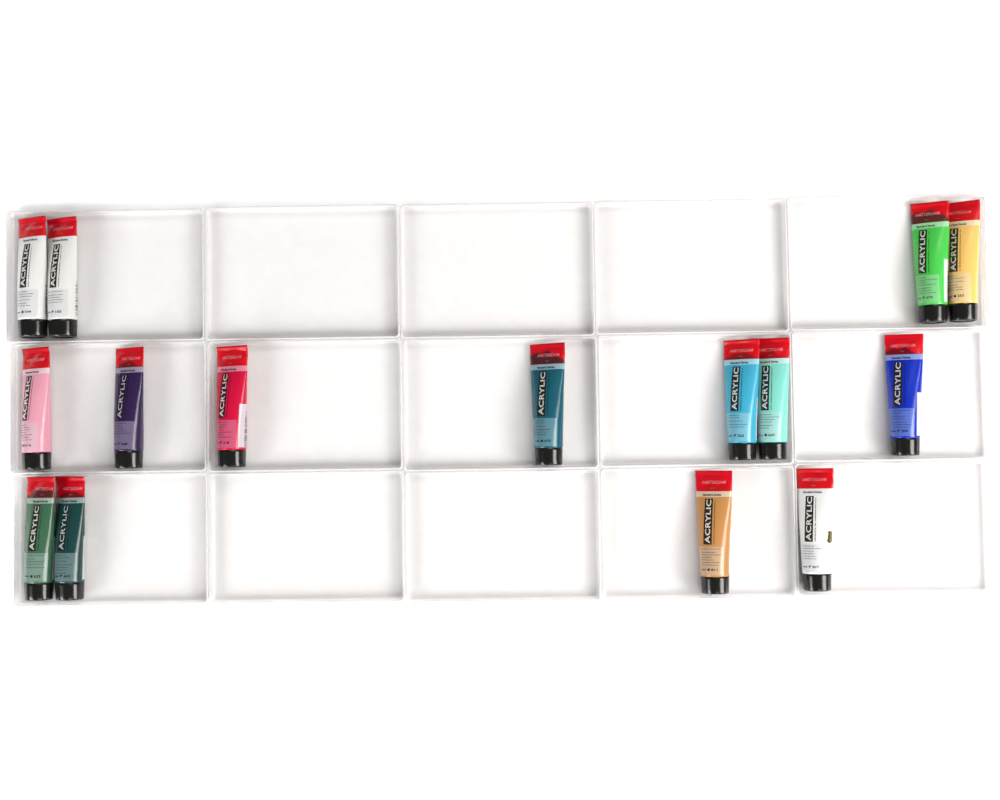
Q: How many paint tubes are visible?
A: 15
